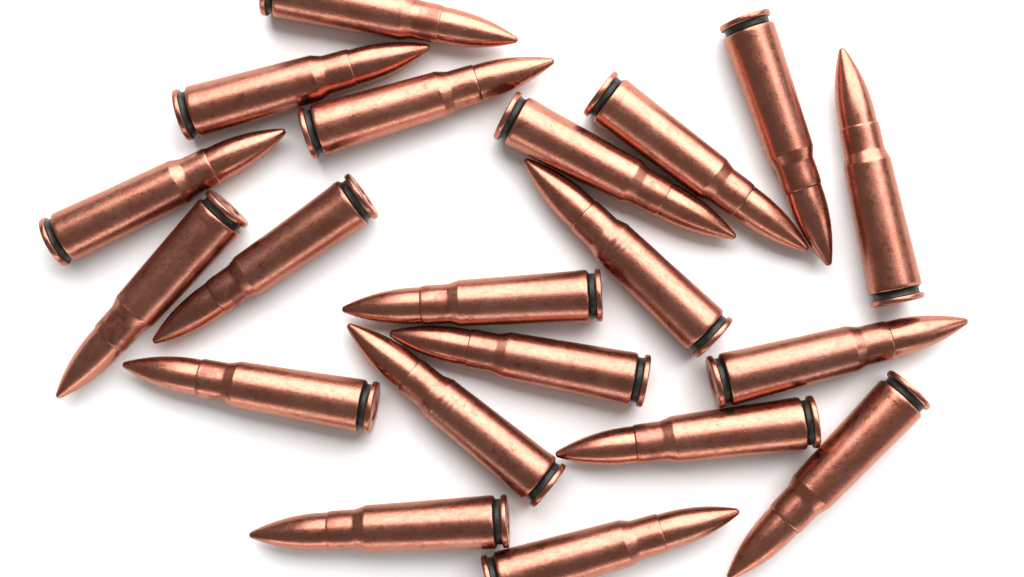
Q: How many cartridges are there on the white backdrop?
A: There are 20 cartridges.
